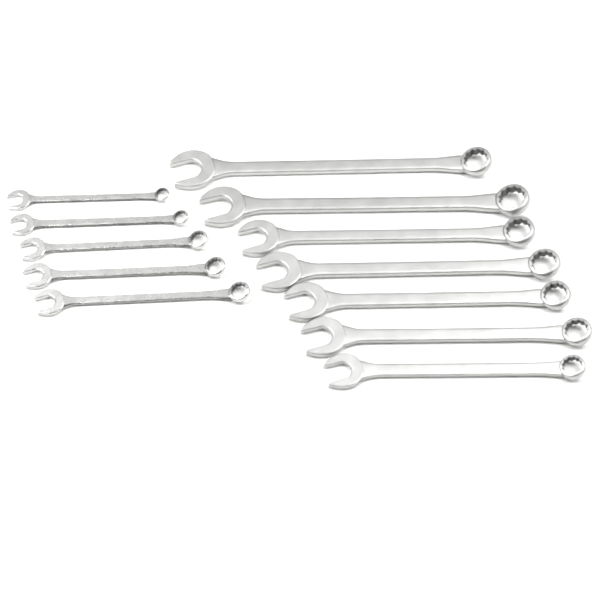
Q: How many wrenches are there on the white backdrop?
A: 12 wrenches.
